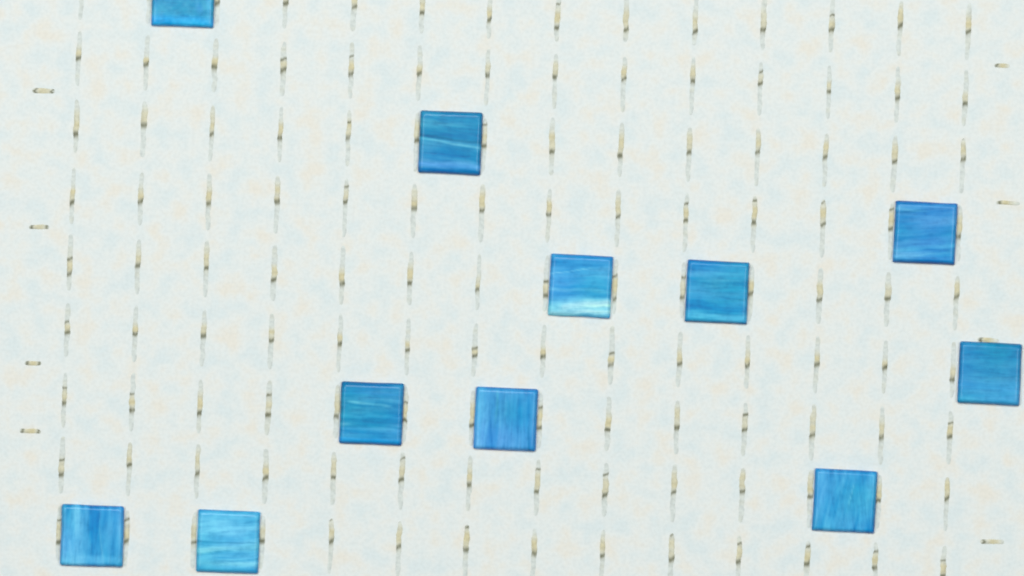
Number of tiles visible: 11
